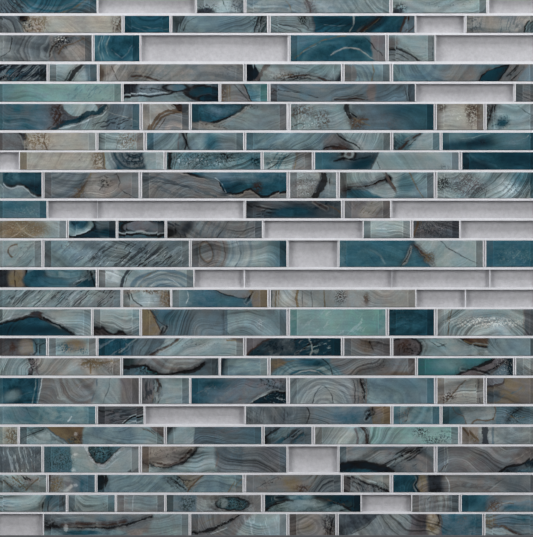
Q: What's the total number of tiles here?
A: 125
